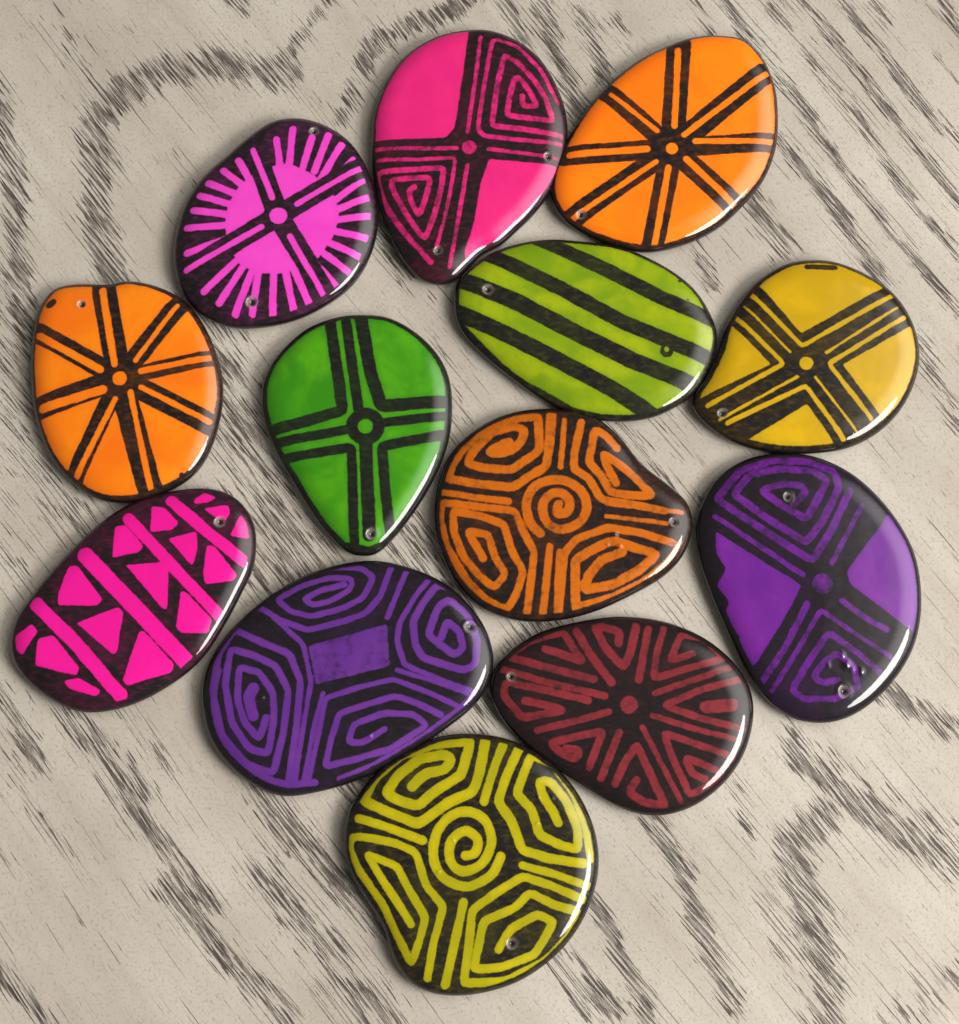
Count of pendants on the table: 13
